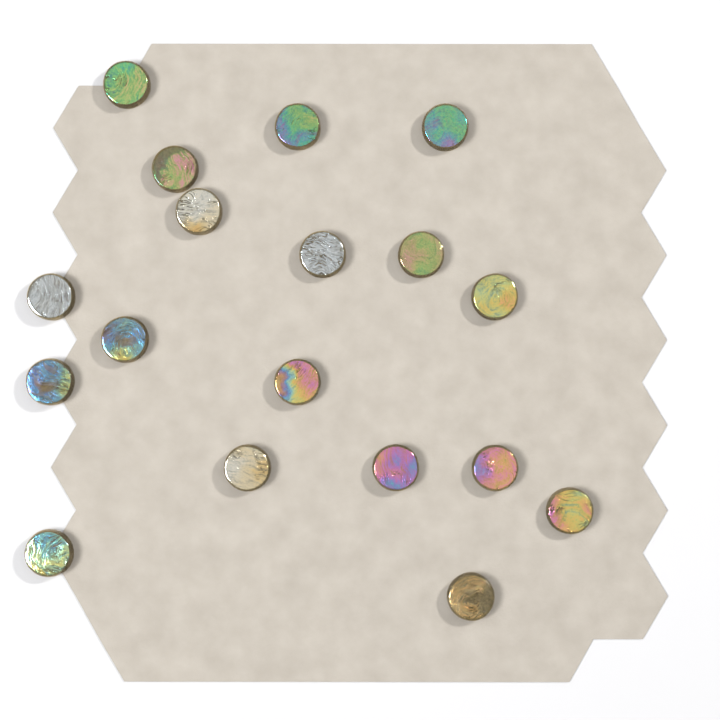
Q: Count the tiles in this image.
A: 18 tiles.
